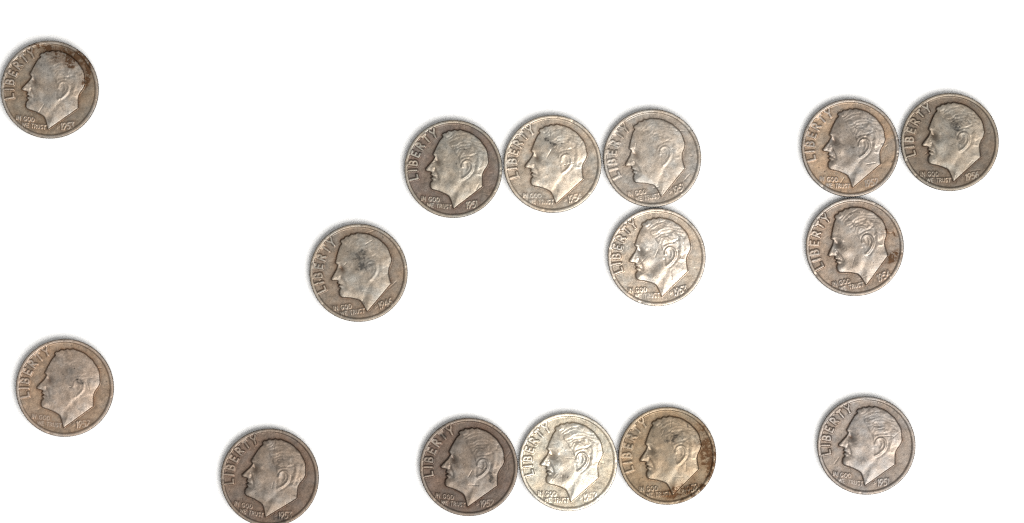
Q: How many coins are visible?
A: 15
